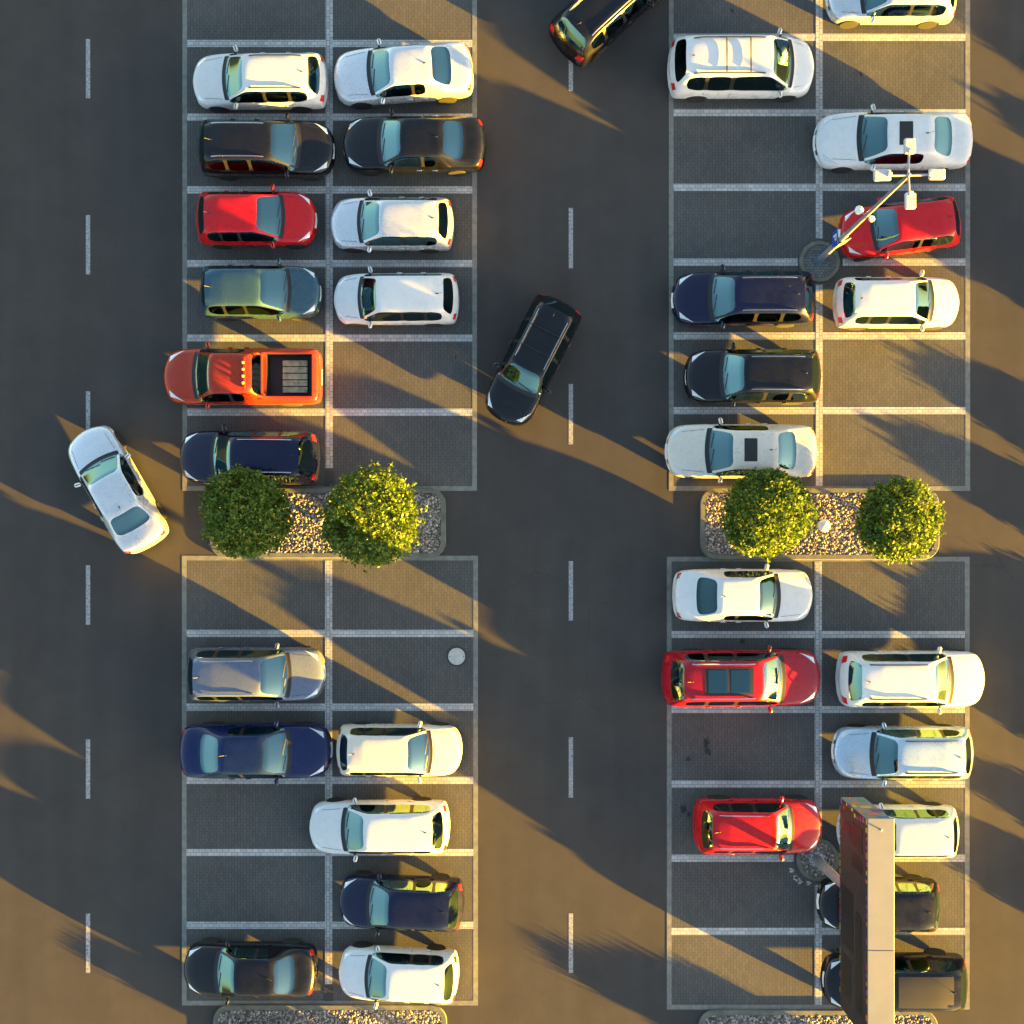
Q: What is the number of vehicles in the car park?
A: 36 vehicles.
